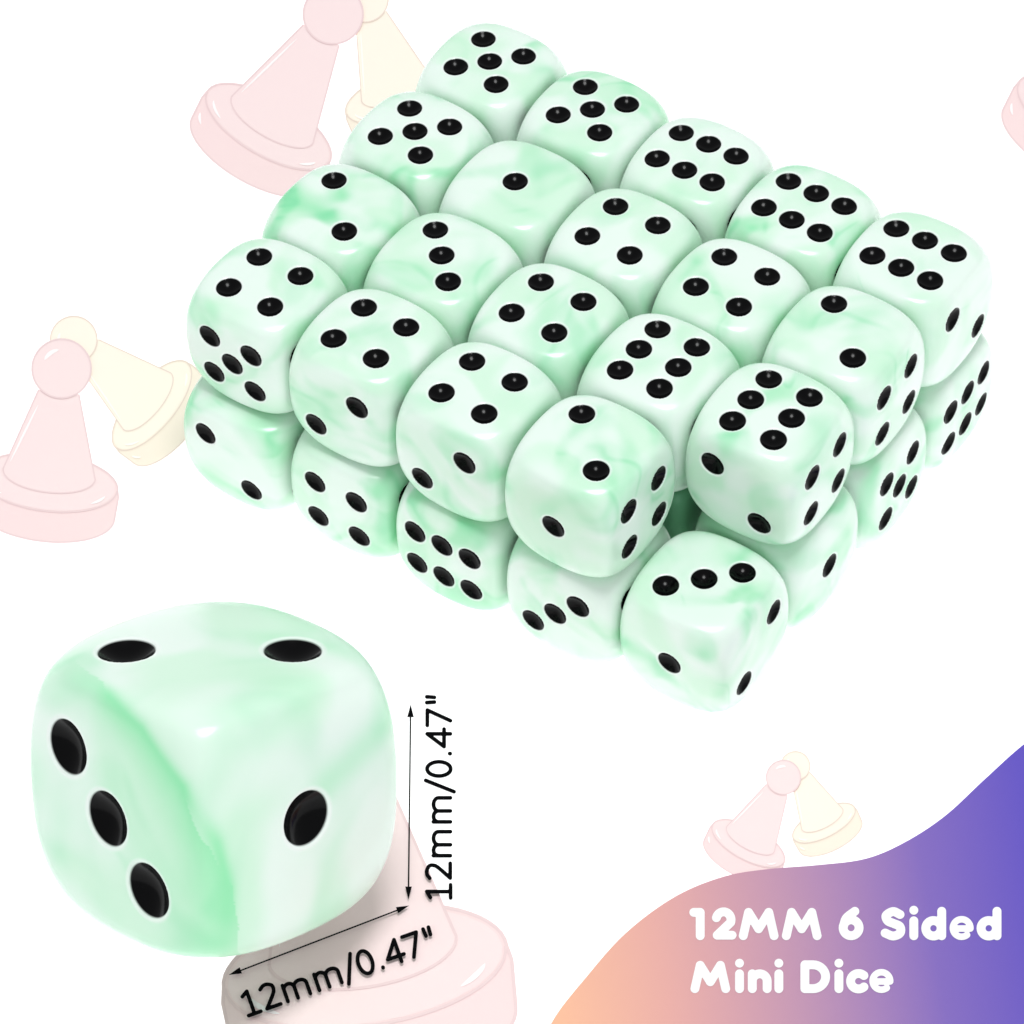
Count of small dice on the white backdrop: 27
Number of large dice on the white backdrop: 1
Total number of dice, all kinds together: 28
